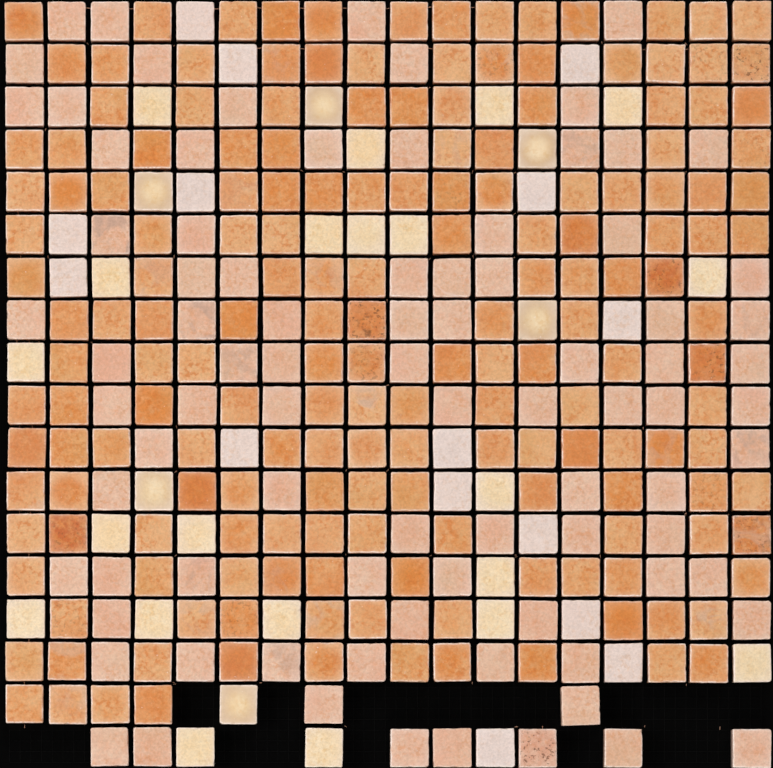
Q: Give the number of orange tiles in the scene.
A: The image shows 177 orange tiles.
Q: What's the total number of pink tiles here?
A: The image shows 86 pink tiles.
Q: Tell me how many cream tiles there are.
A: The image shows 27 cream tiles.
